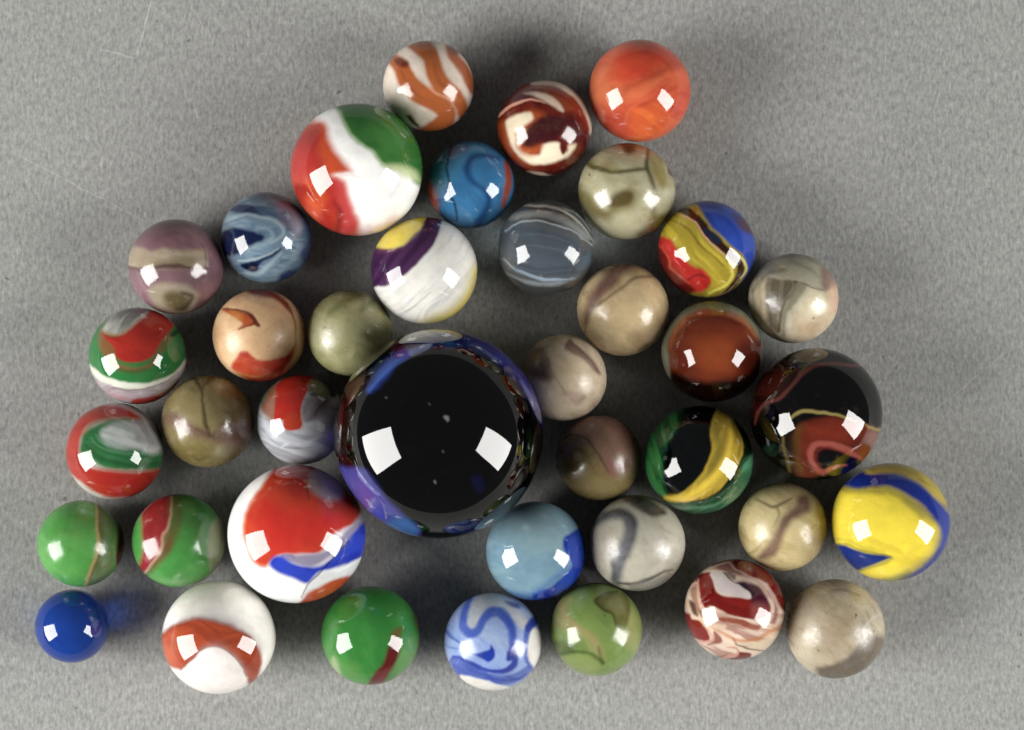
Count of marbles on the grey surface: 39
